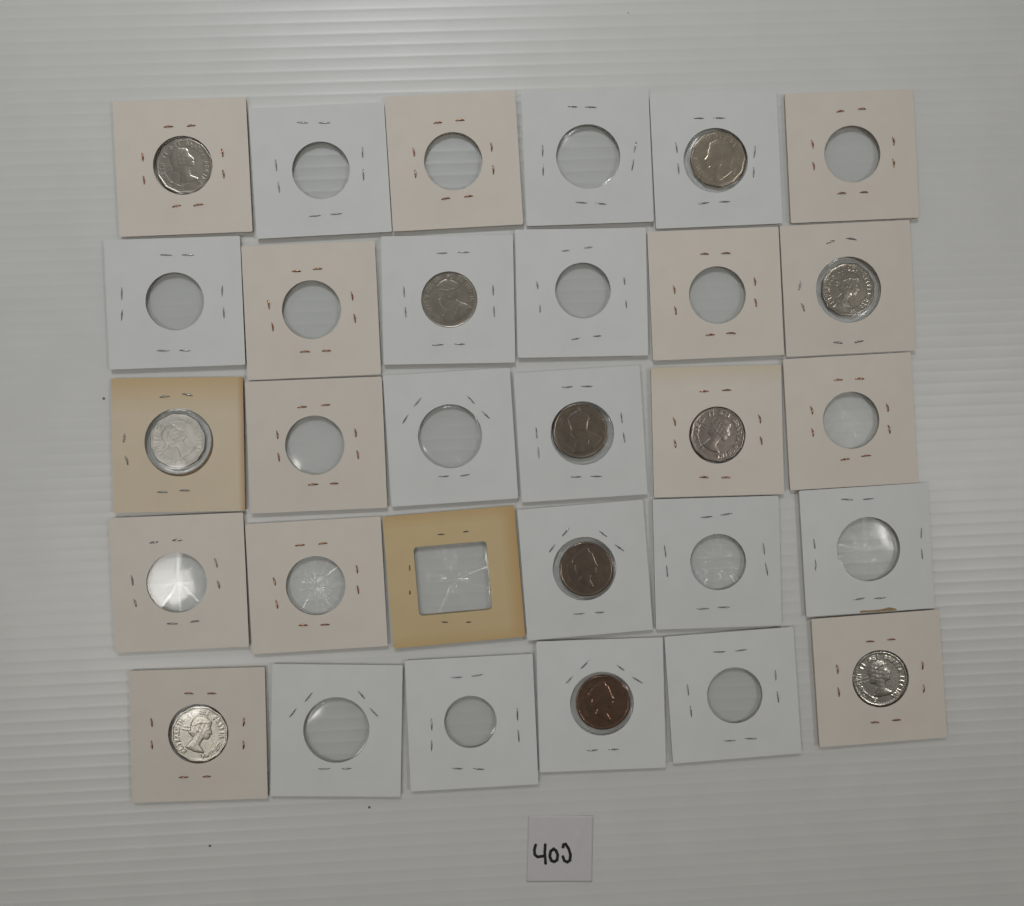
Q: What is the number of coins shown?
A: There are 11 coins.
